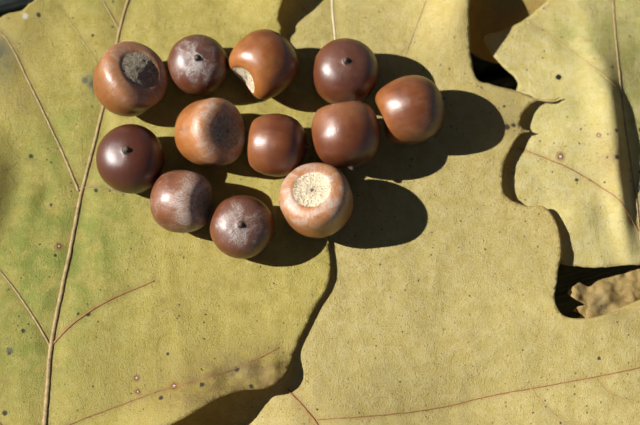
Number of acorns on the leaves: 12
